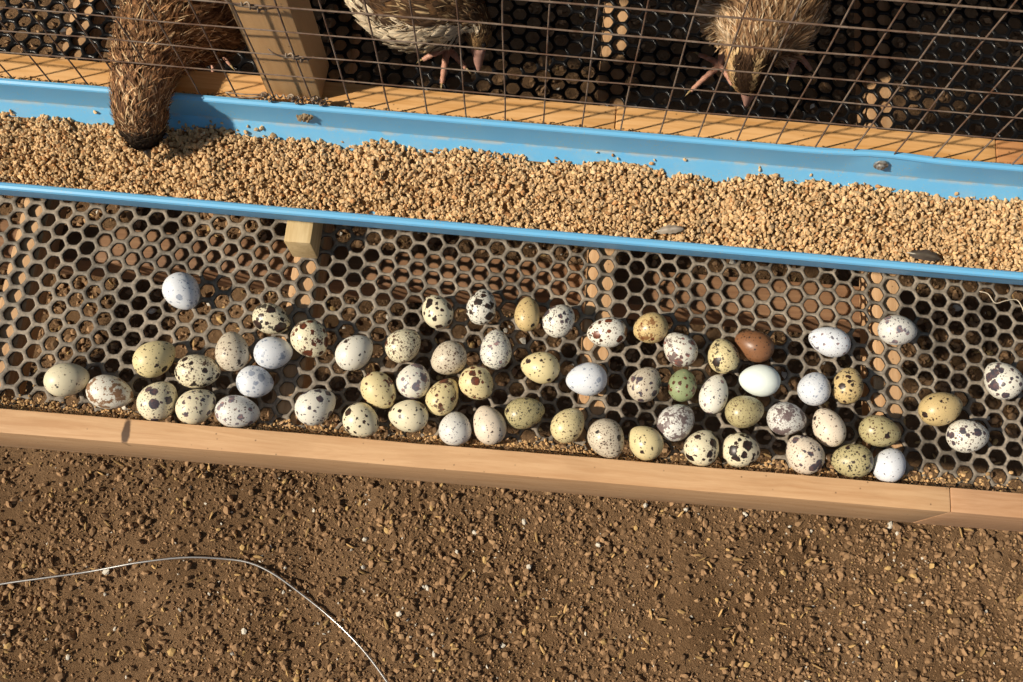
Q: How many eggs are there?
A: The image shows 62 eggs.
